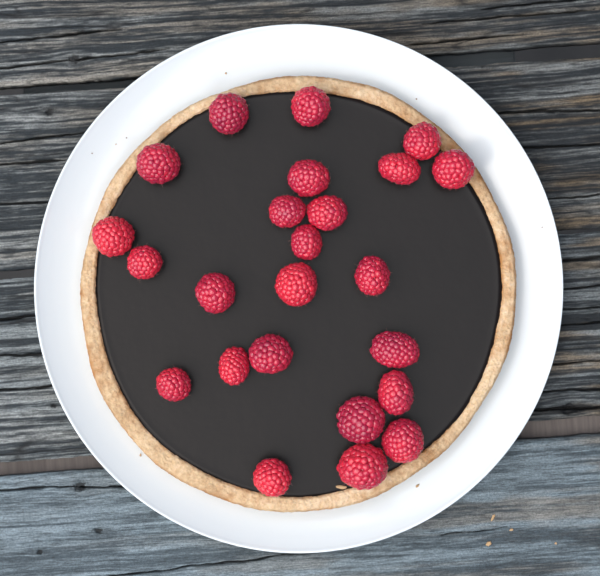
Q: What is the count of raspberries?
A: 24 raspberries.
